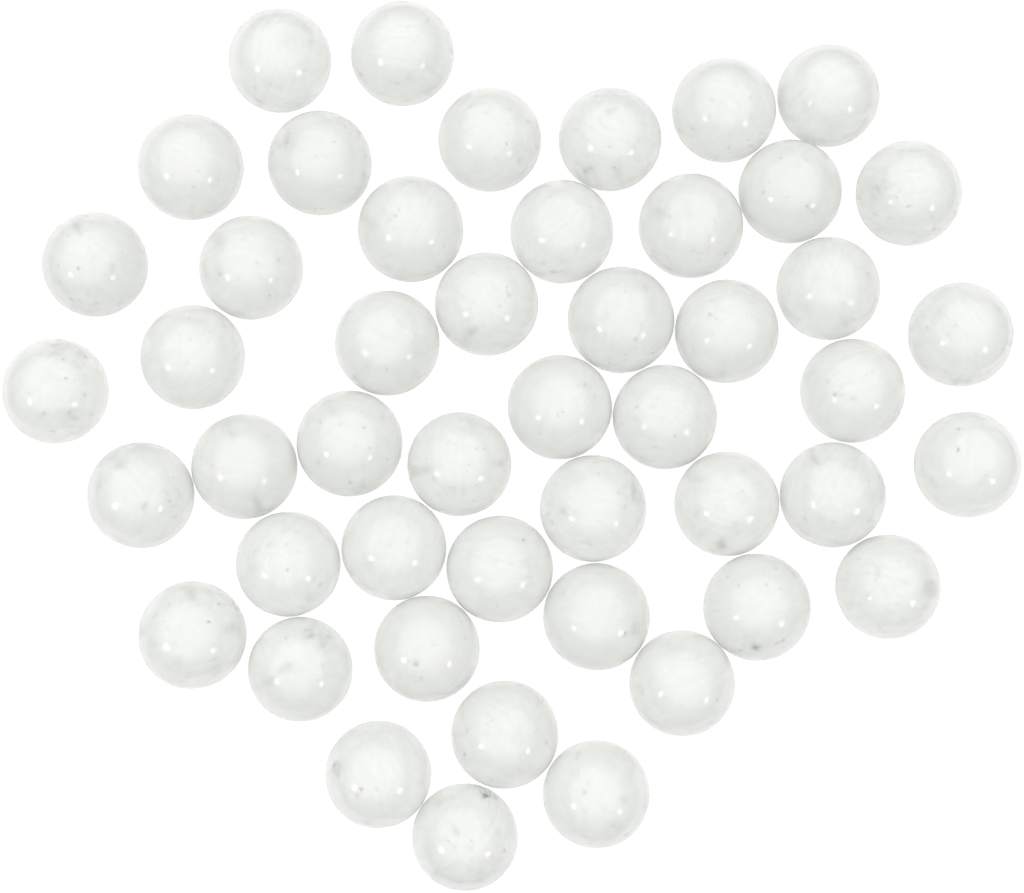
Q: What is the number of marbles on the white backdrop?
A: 48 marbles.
